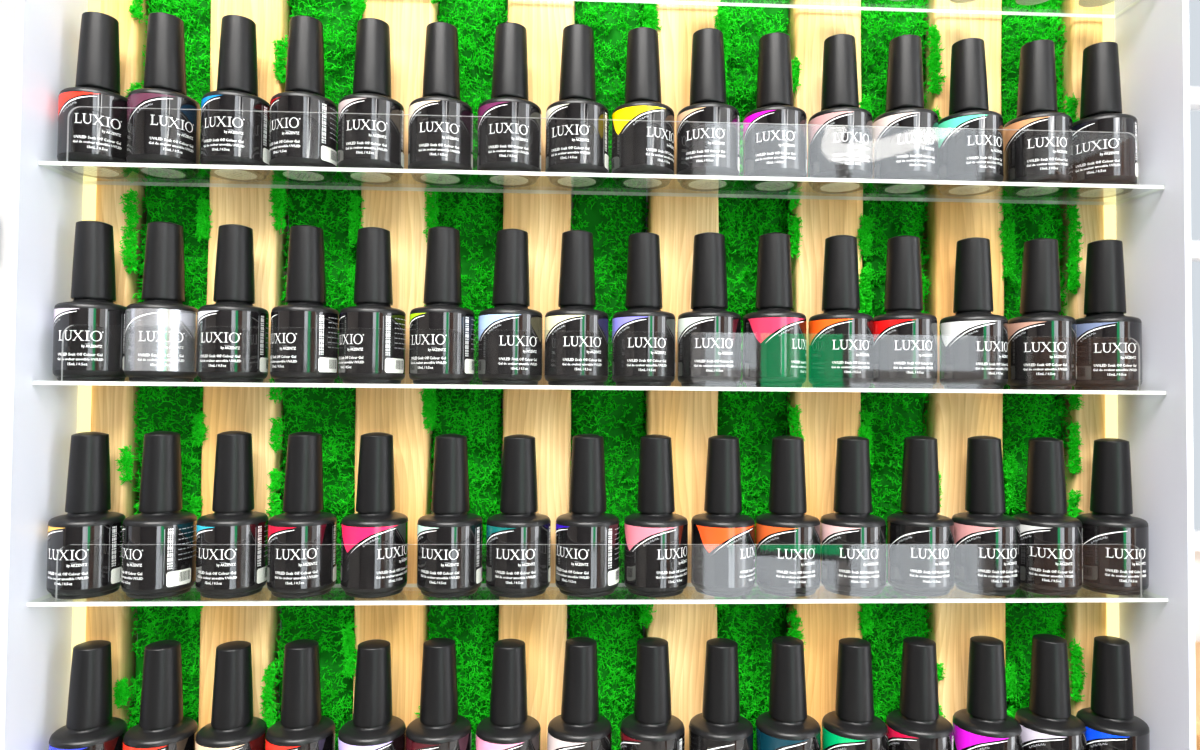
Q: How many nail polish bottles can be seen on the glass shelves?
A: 64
